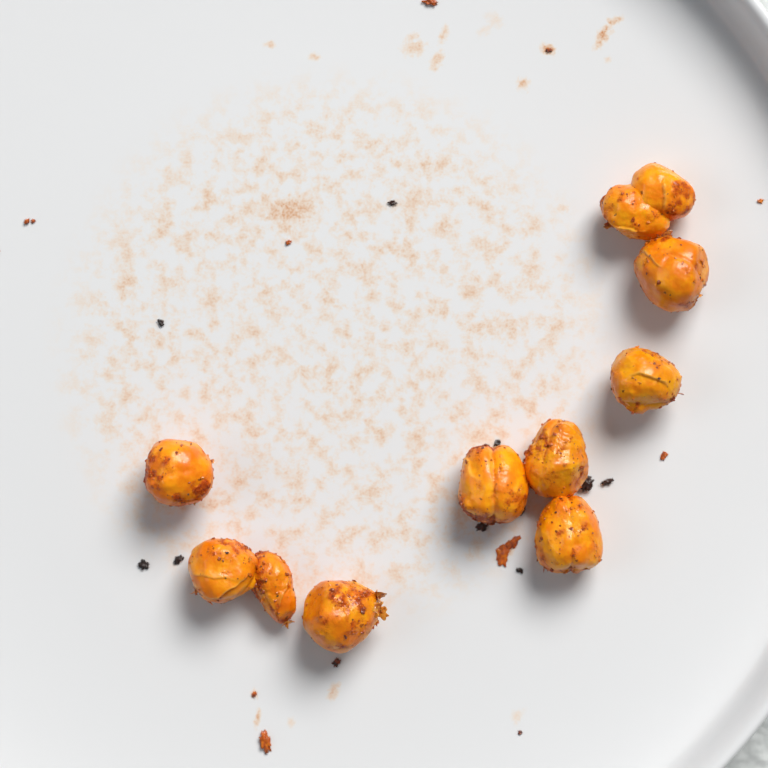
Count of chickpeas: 10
